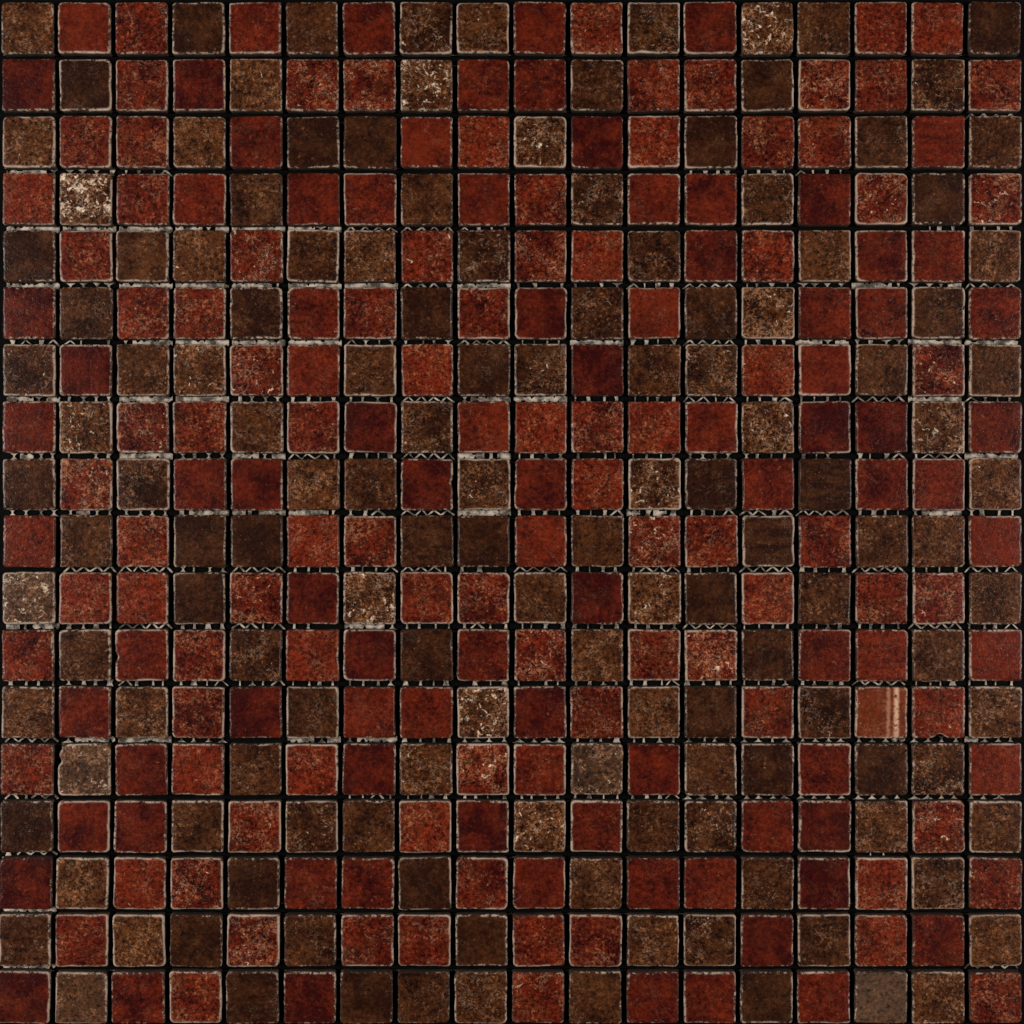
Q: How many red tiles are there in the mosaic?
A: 183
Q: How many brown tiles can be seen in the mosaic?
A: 141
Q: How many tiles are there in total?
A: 324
